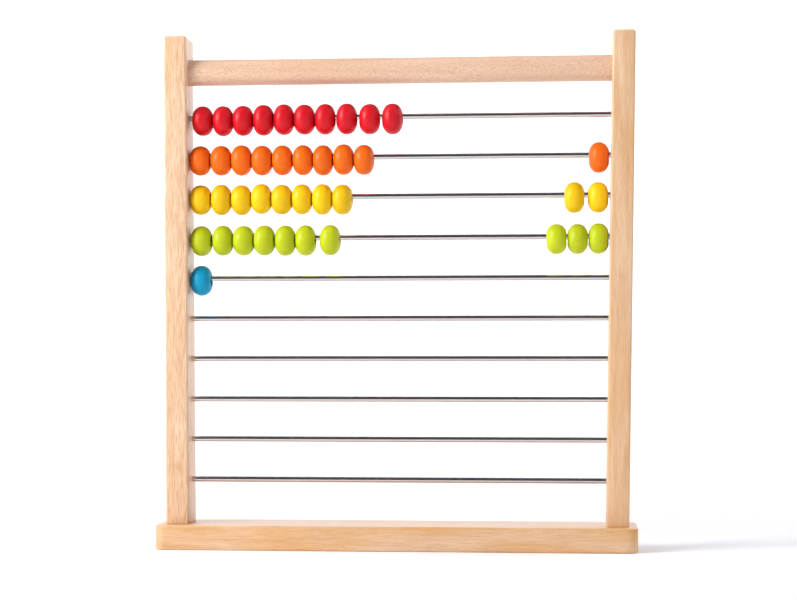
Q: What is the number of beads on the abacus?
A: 41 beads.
